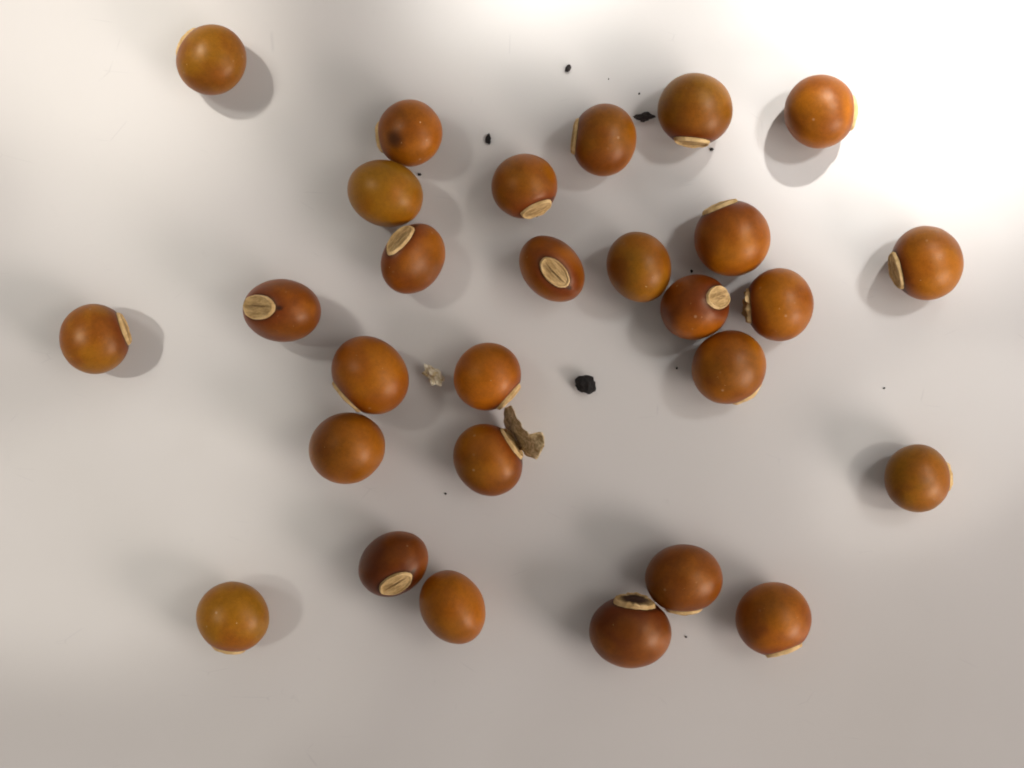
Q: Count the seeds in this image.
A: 28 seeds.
